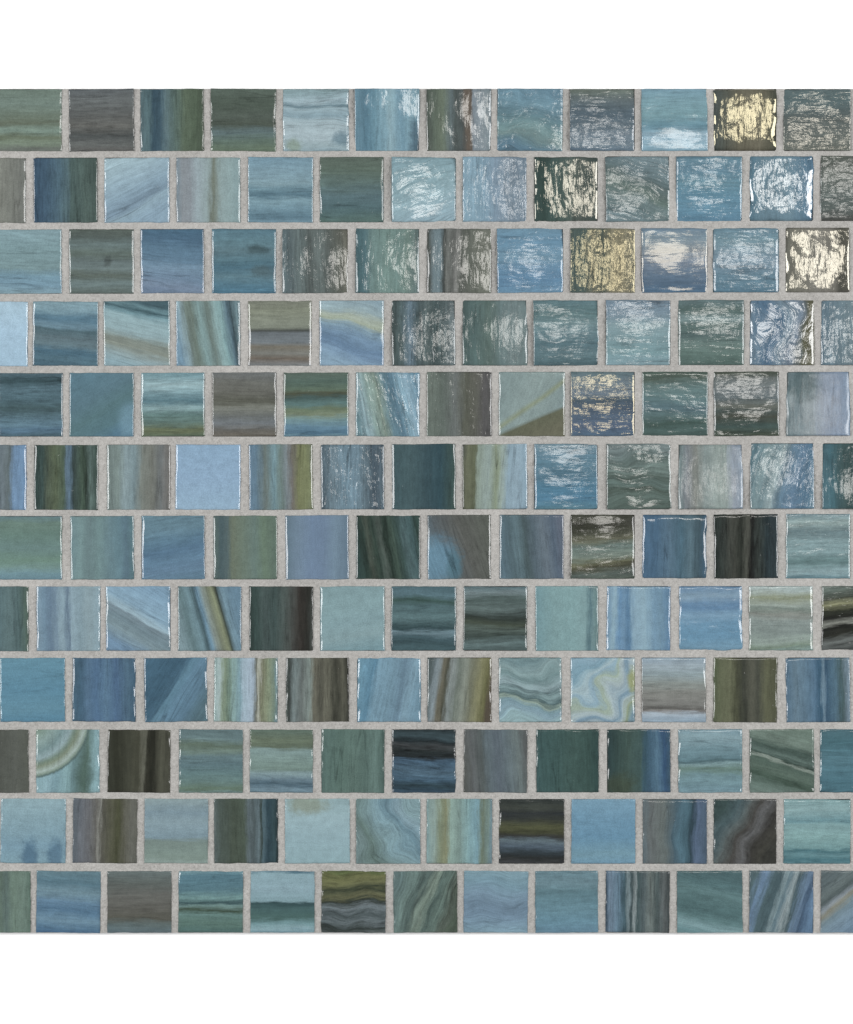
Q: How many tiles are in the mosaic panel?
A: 150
